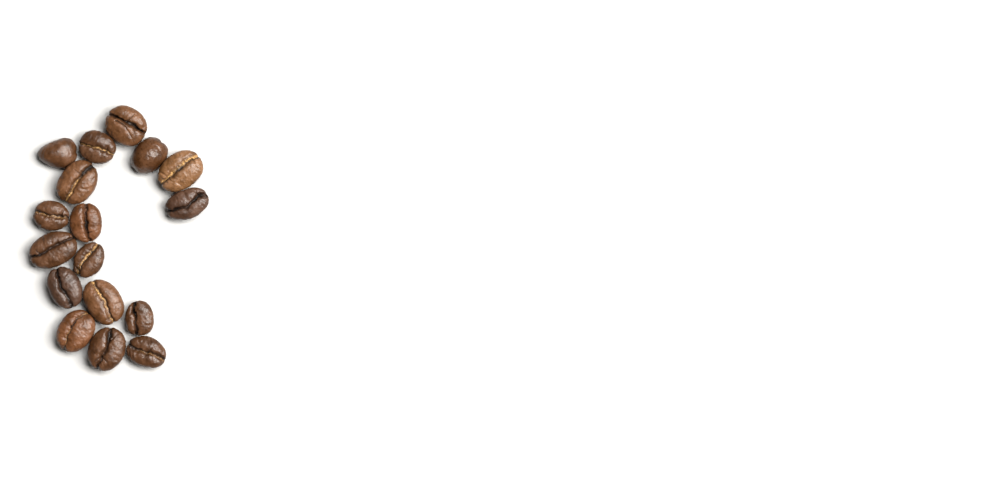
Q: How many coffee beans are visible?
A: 17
